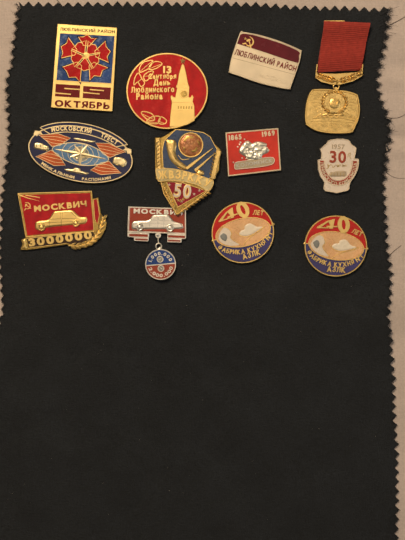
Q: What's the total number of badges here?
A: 12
